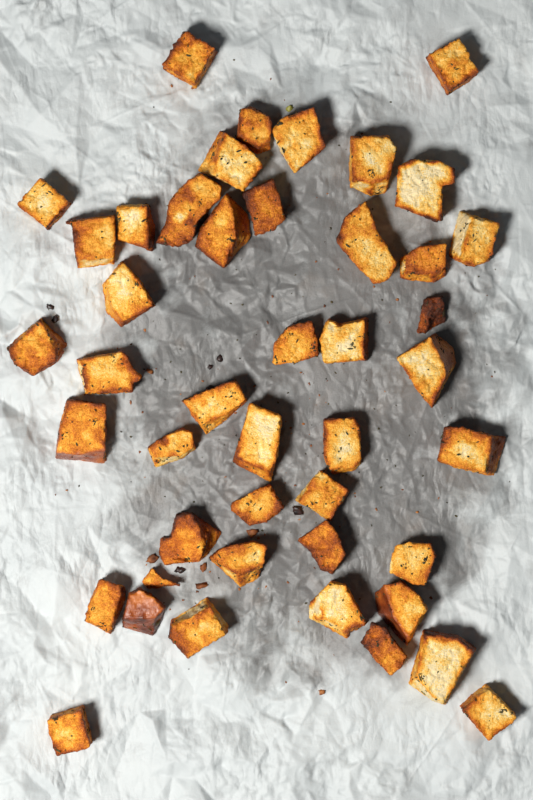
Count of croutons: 45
